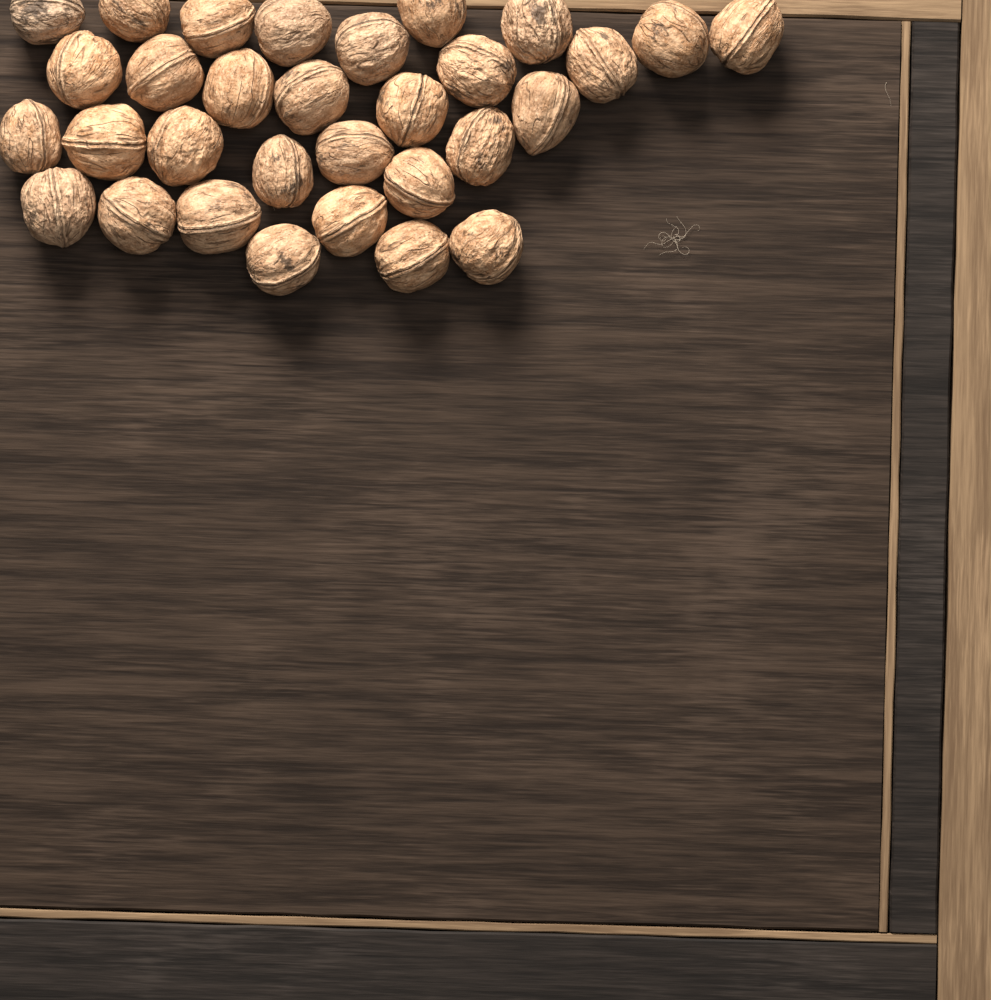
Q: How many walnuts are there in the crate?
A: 31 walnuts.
